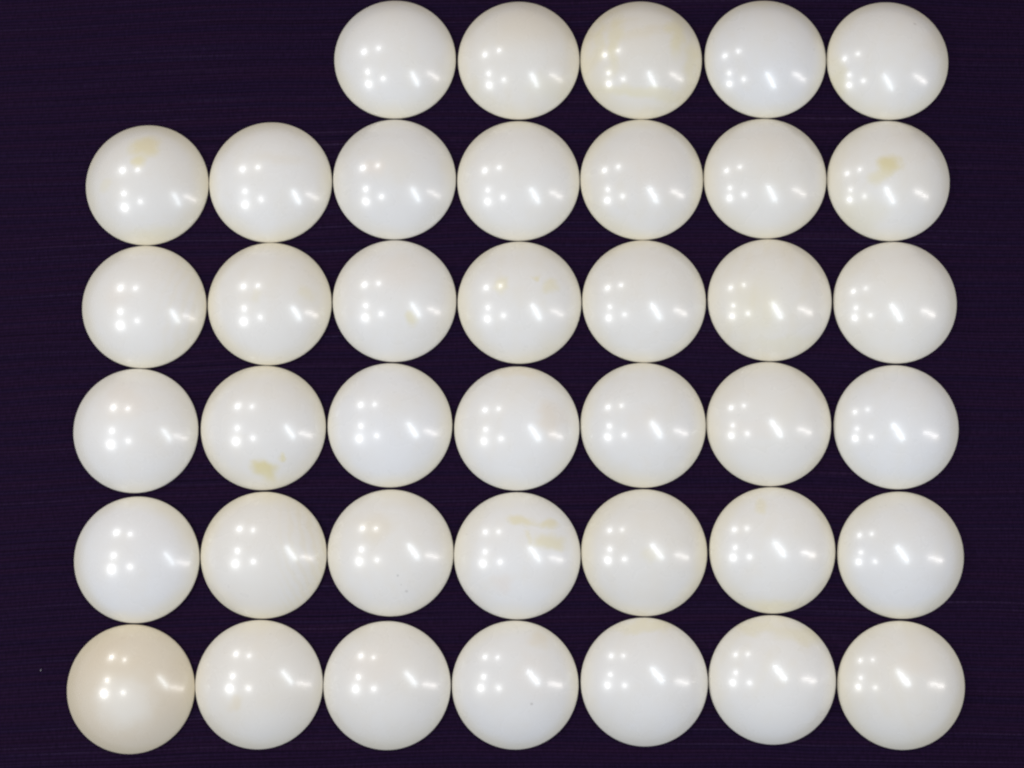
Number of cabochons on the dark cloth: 40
